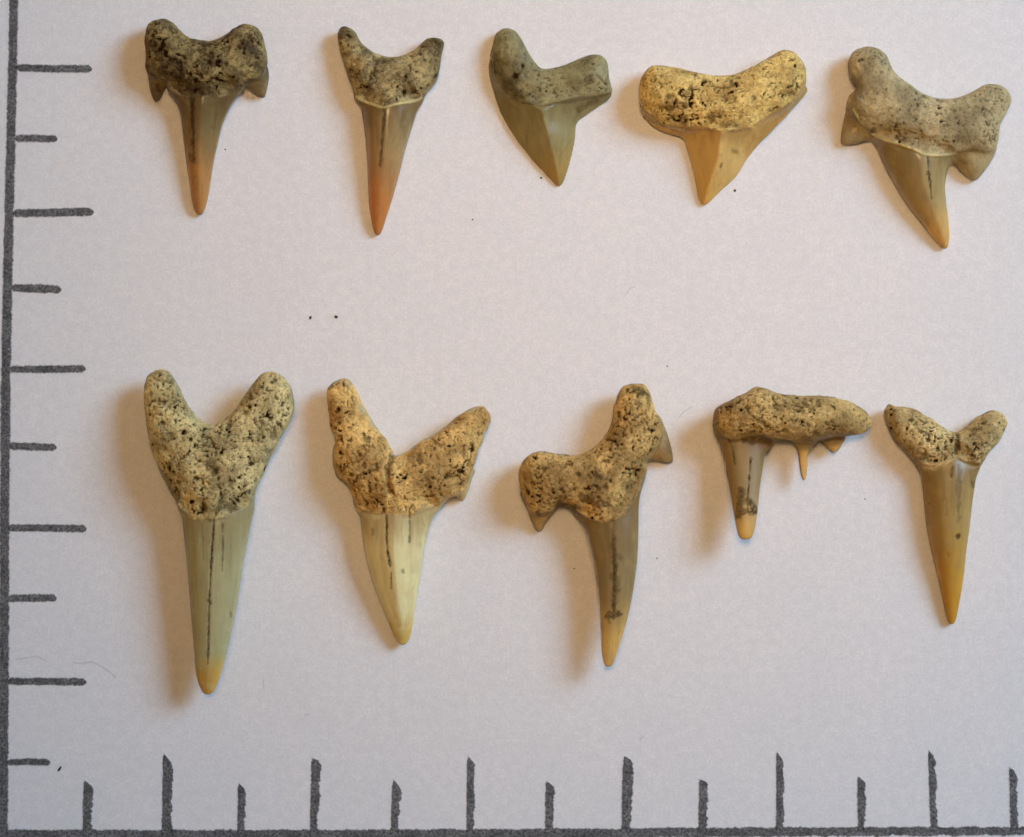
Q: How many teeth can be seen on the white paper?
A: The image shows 10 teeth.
